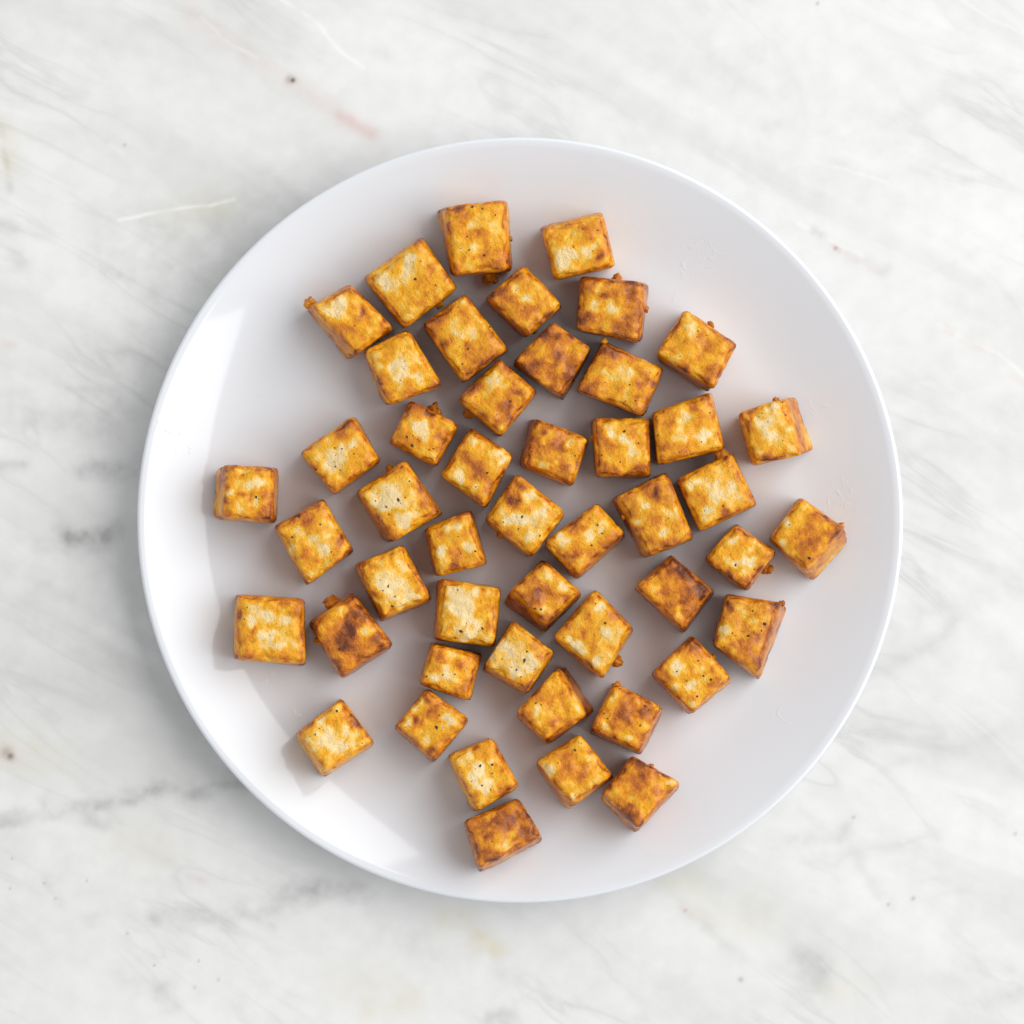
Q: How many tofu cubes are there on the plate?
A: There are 48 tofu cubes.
